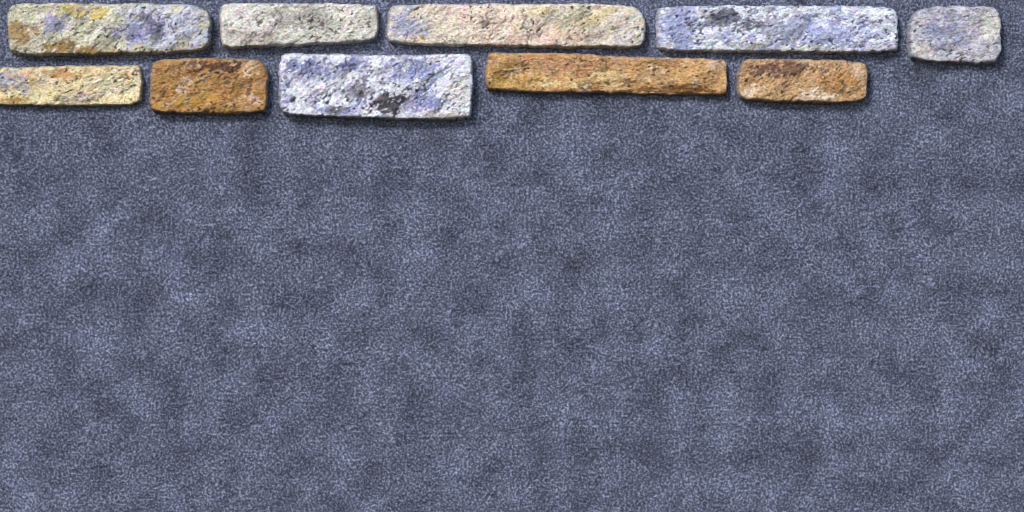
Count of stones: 10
